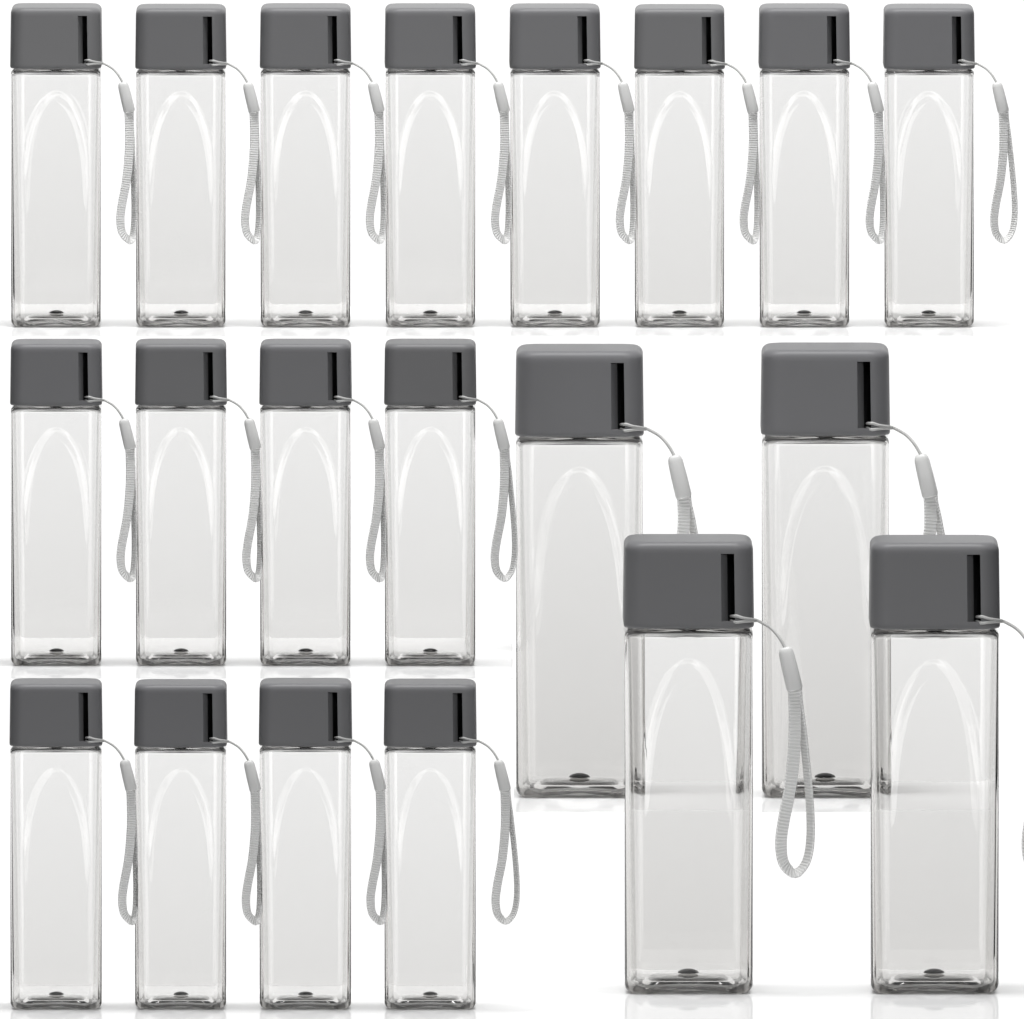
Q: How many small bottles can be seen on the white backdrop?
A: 16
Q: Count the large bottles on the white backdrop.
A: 4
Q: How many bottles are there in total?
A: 20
